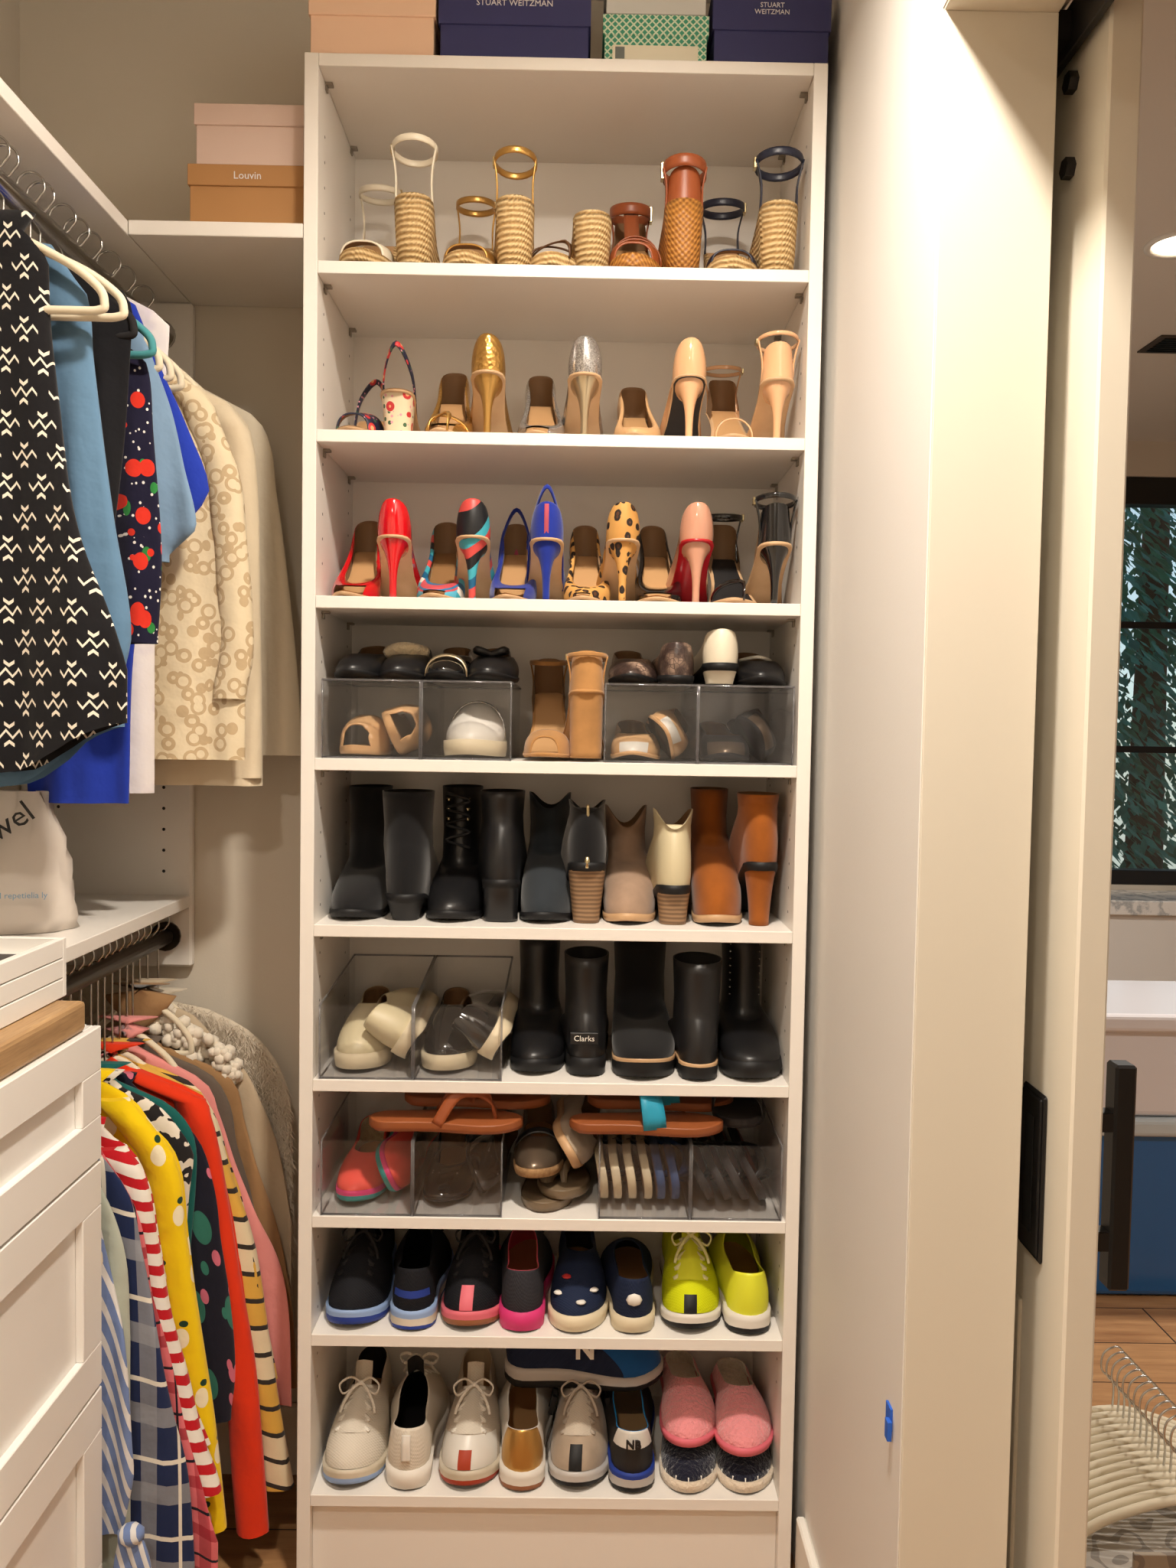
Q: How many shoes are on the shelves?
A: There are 110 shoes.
